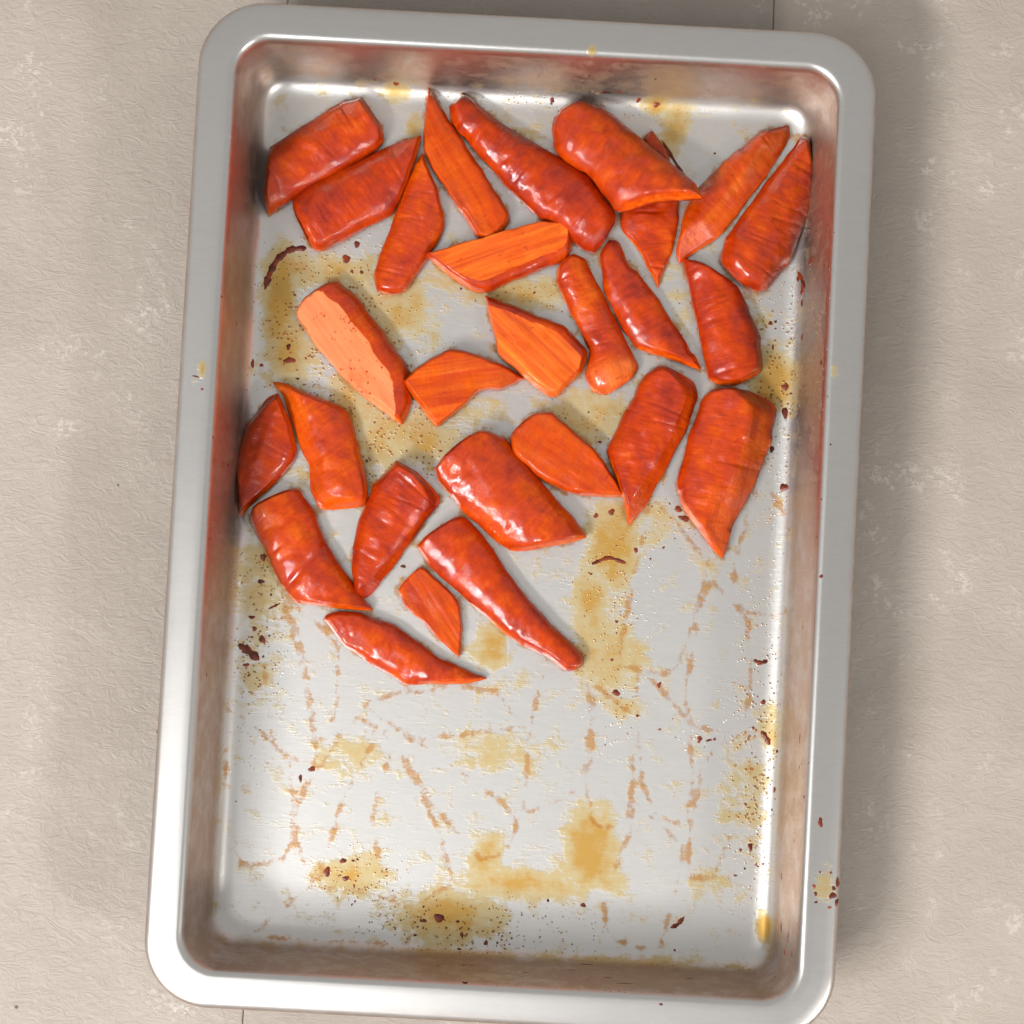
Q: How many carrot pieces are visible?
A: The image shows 27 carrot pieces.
